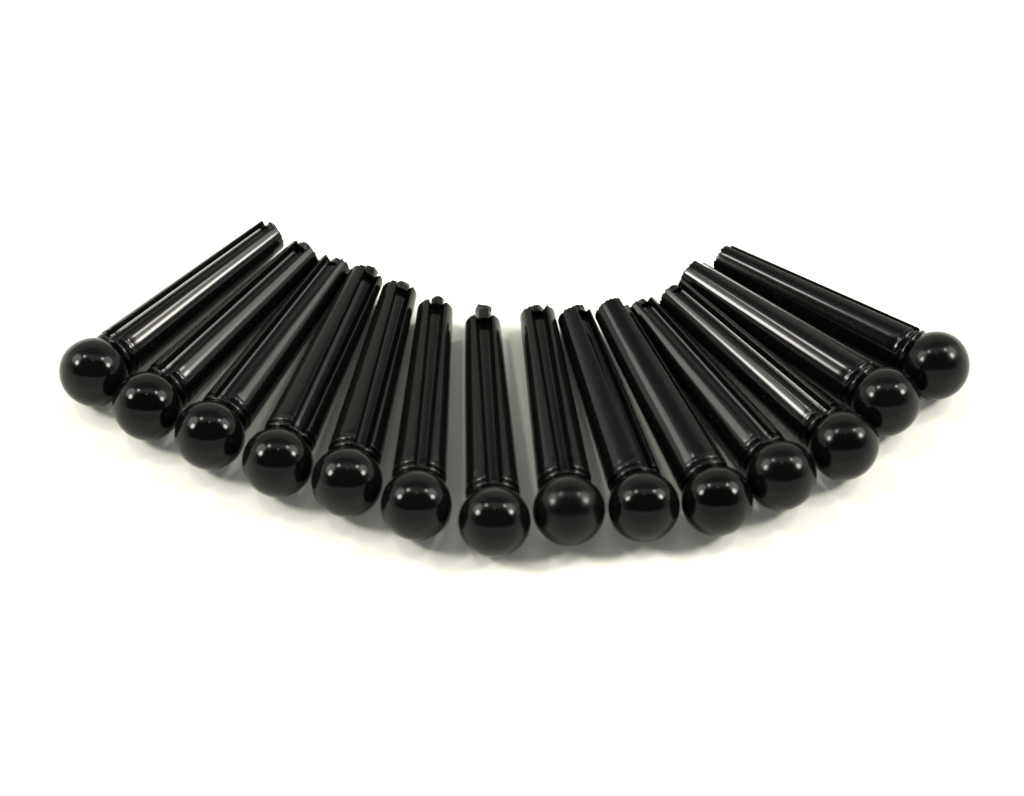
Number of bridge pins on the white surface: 14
